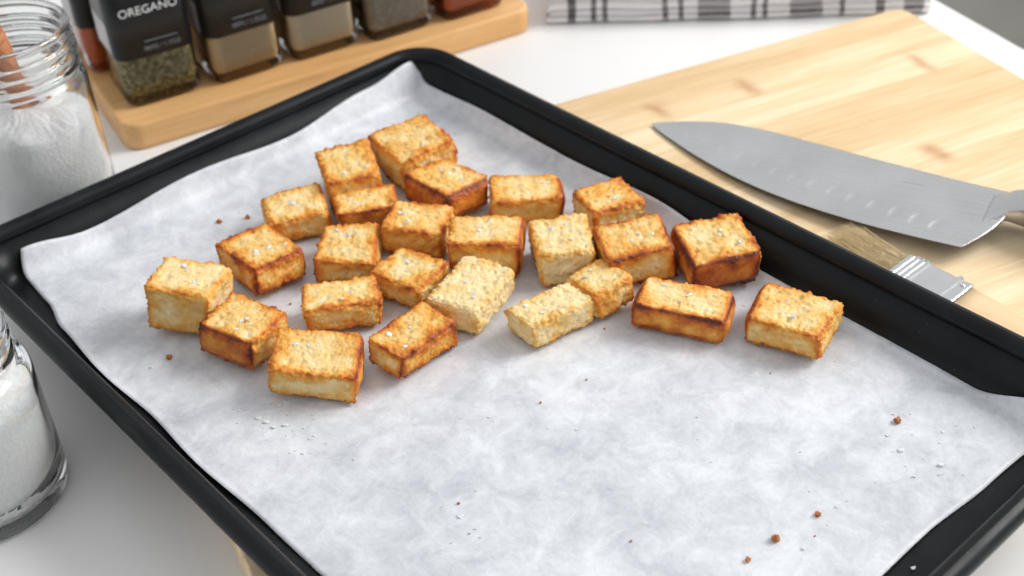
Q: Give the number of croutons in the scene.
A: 25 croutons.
